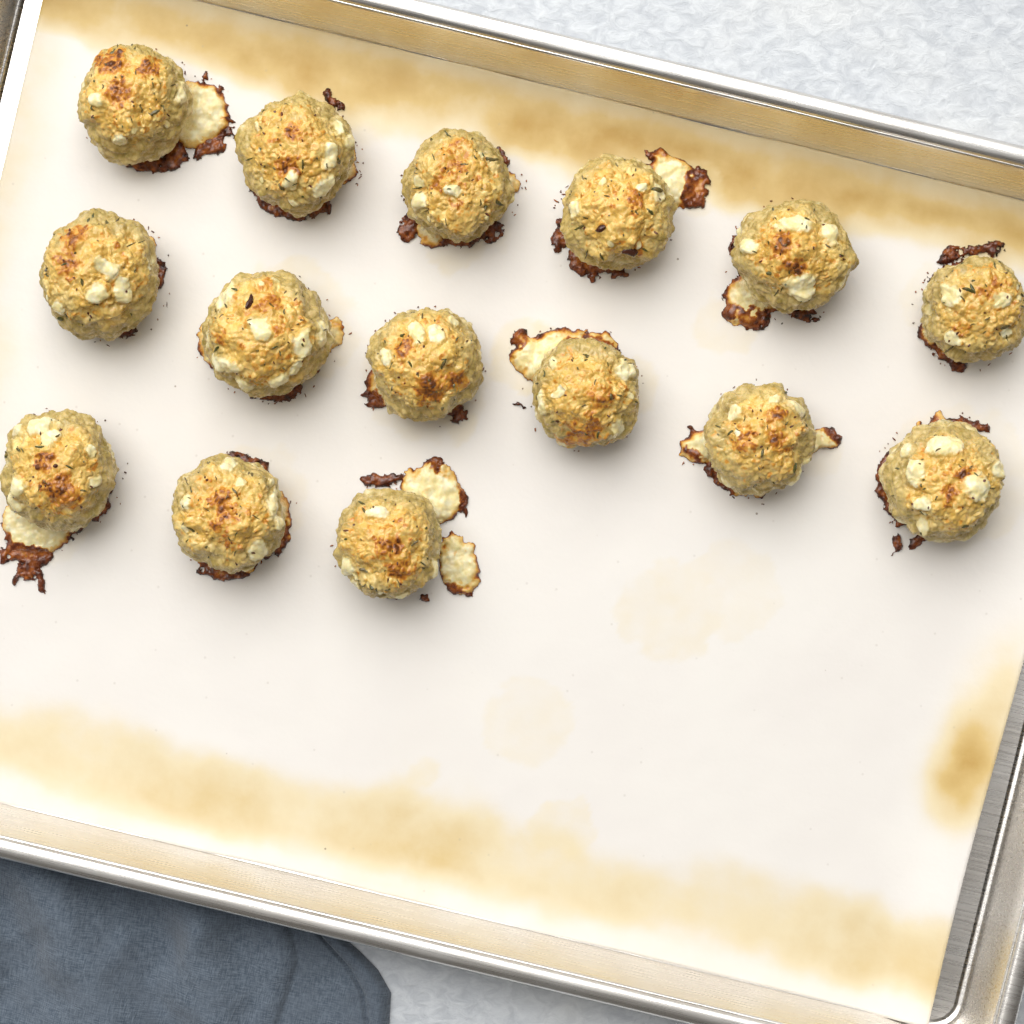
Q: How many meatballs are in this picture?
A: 15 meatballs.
